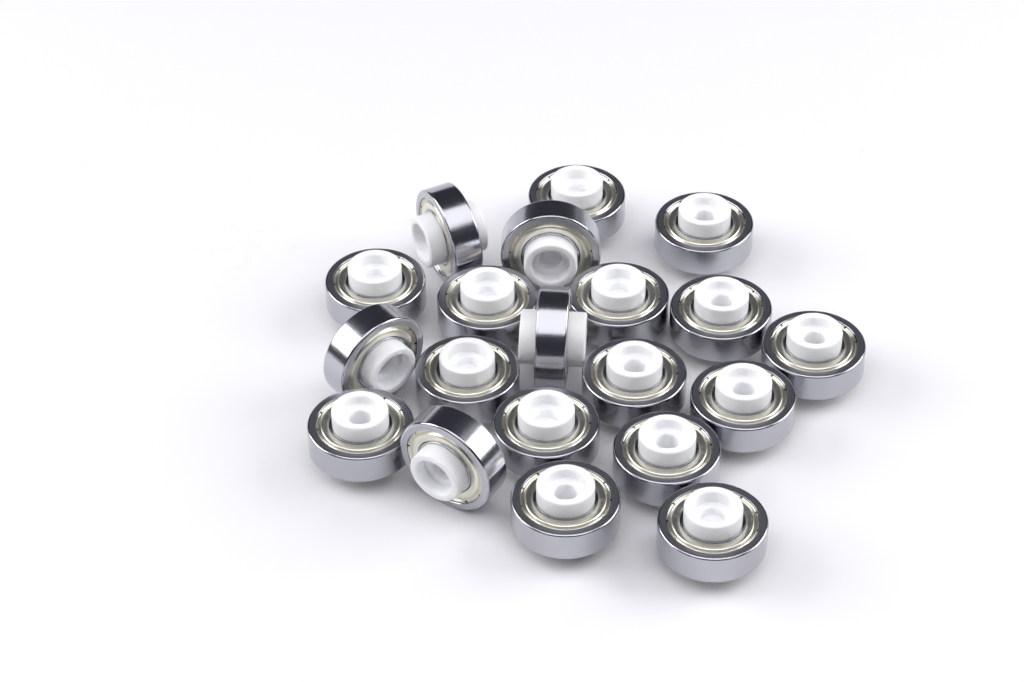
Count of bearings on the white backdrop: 20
